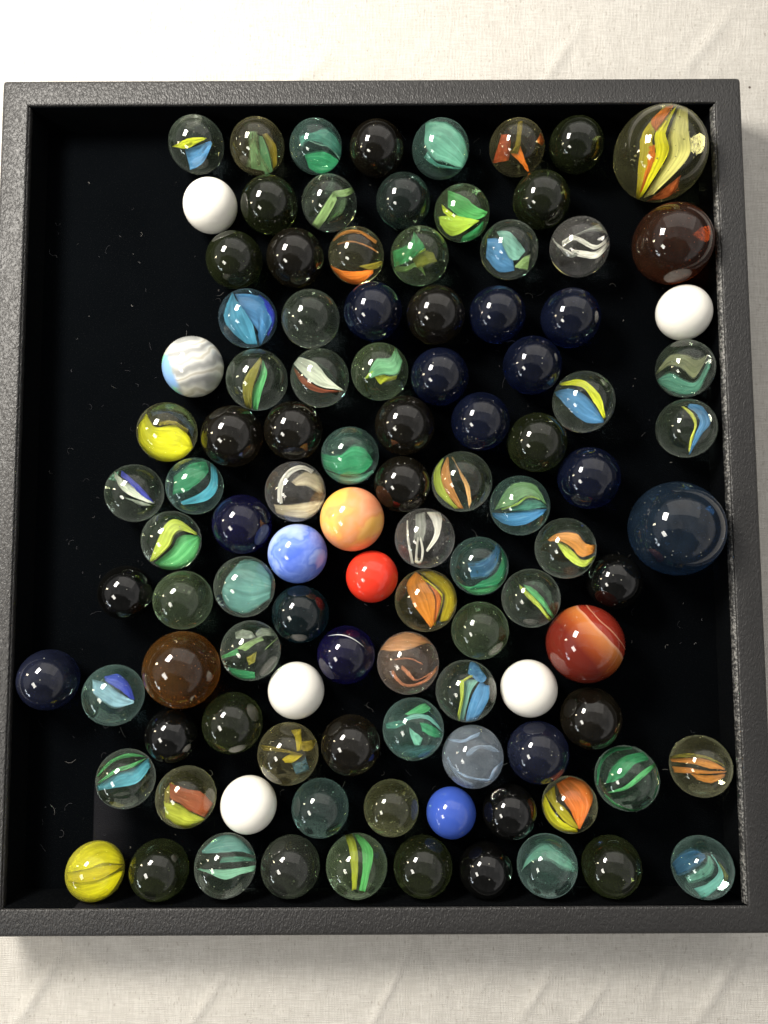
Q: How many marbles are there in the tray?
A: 106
